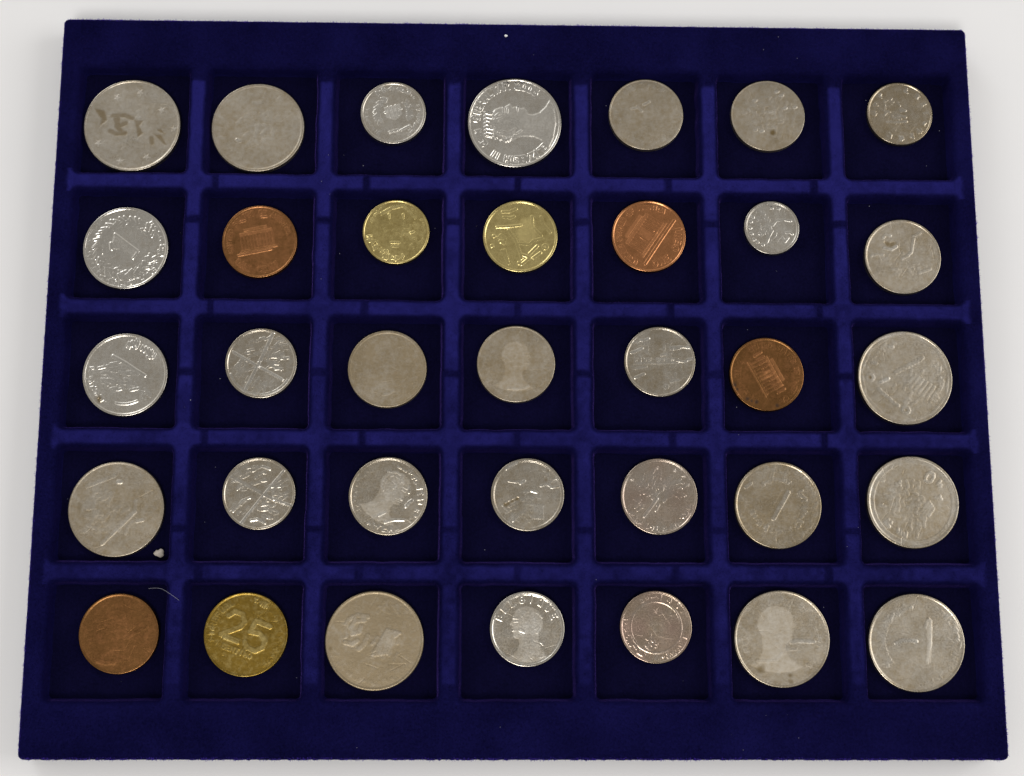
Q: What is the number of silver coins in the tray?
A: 28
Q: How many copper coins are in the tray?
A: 4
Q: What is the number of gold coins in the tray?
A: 3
